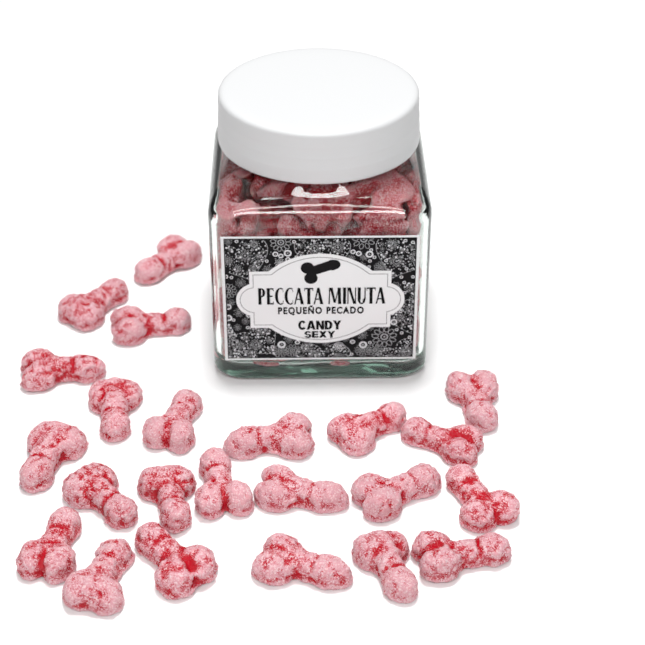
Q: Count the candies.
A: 23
